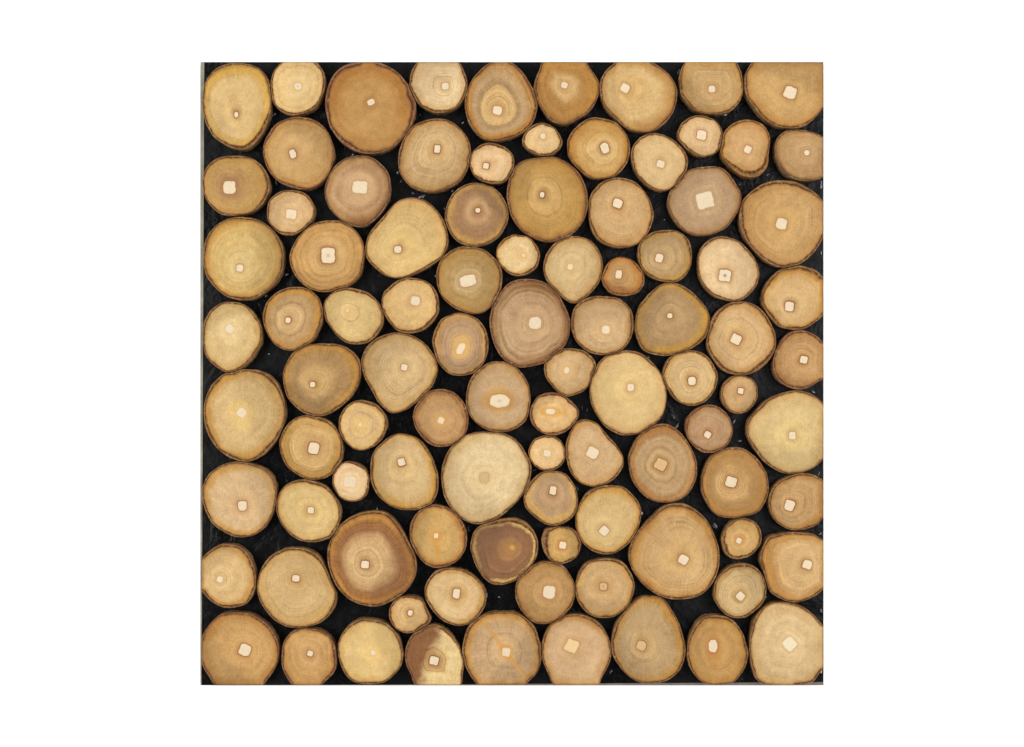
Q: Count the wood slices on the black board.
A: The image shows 95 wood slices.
